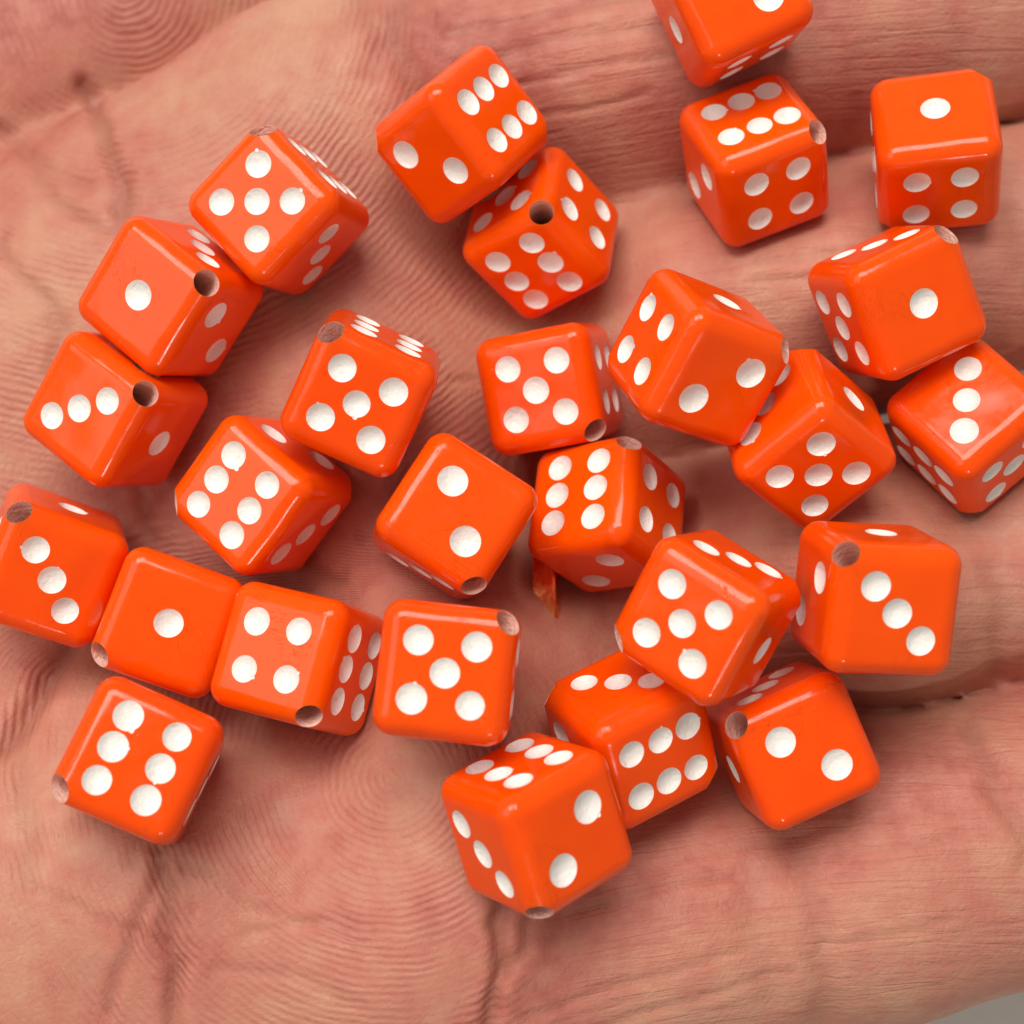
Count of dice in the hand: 27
